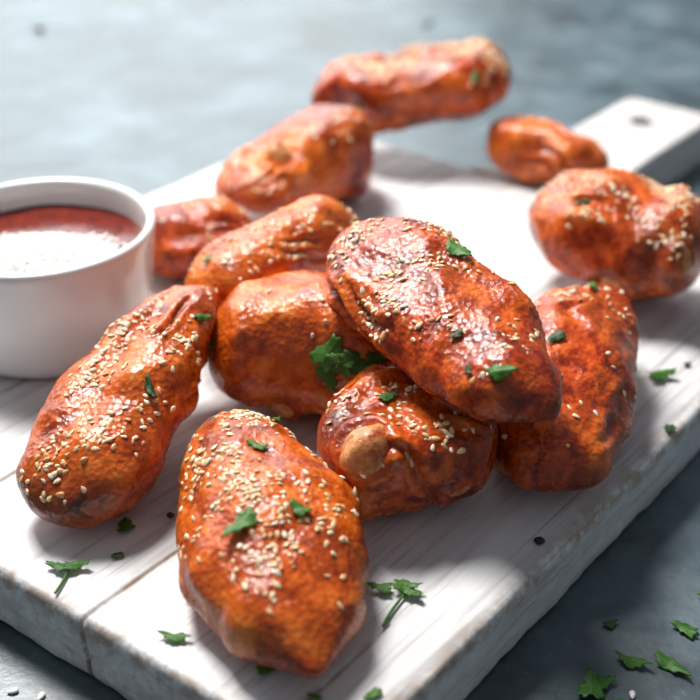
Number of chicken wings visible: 12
